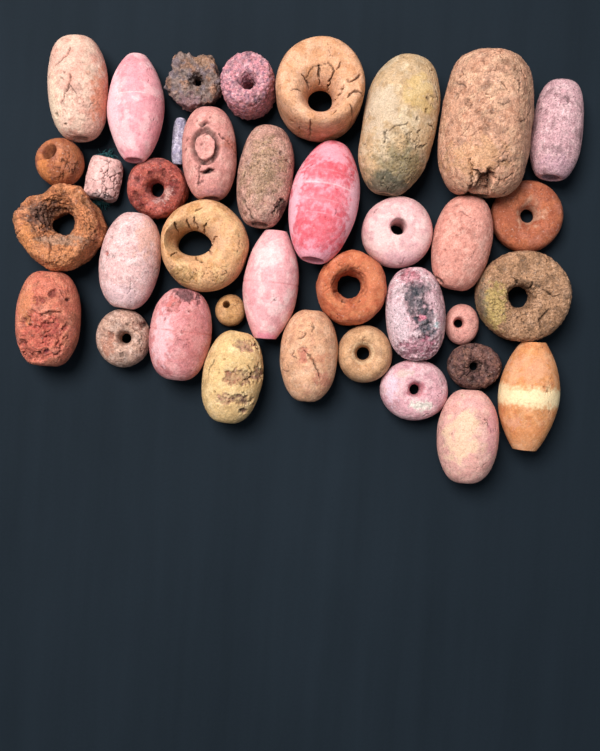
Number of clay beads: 37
